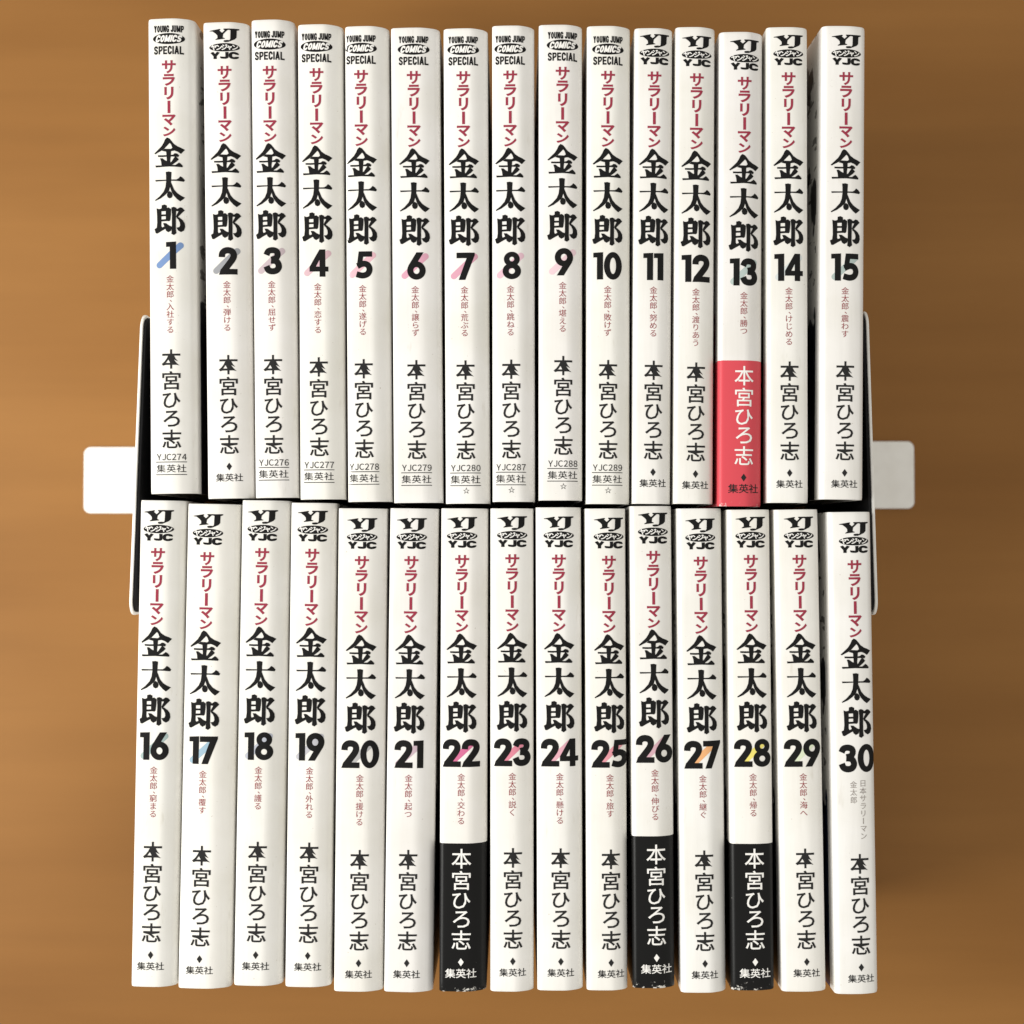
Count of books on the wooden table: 30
